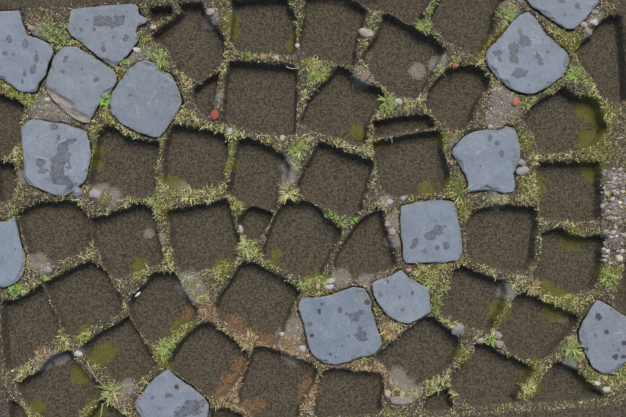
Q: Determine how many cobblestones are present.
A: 14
